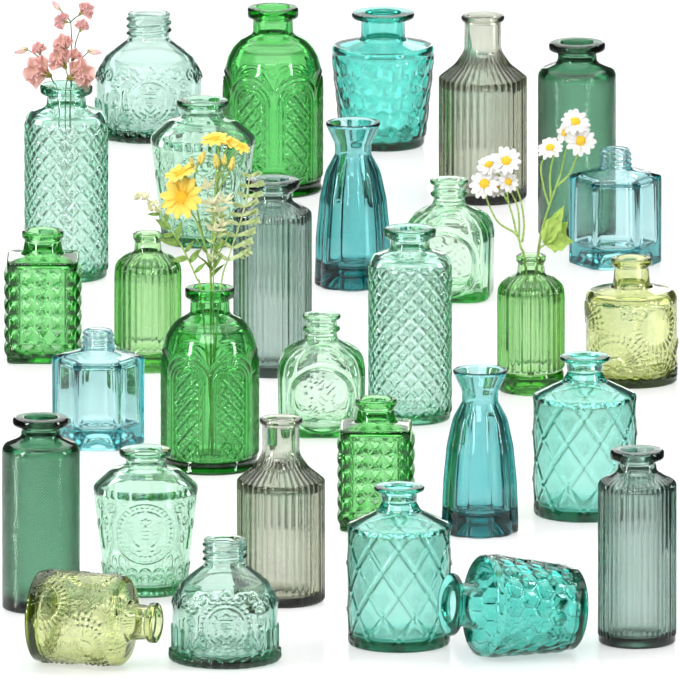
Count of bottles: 30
